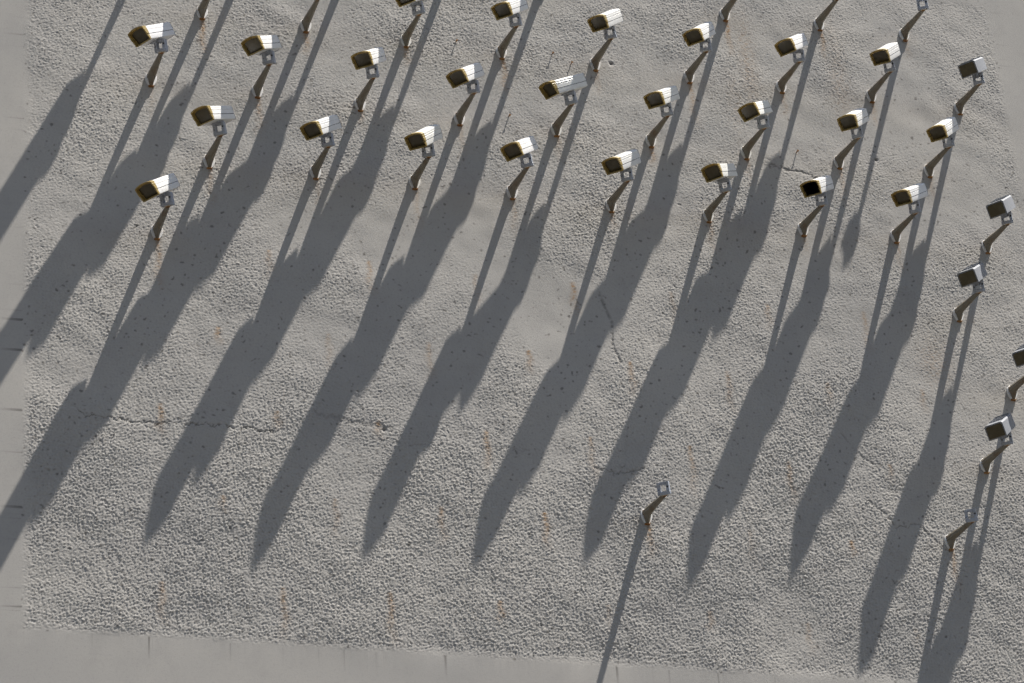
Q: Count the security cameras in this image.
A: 24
